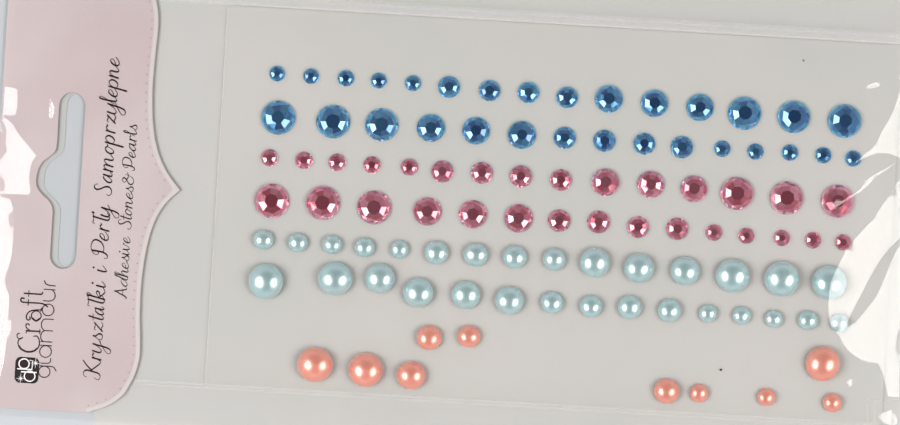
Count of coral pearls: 10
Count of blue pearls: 30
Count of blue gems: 30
